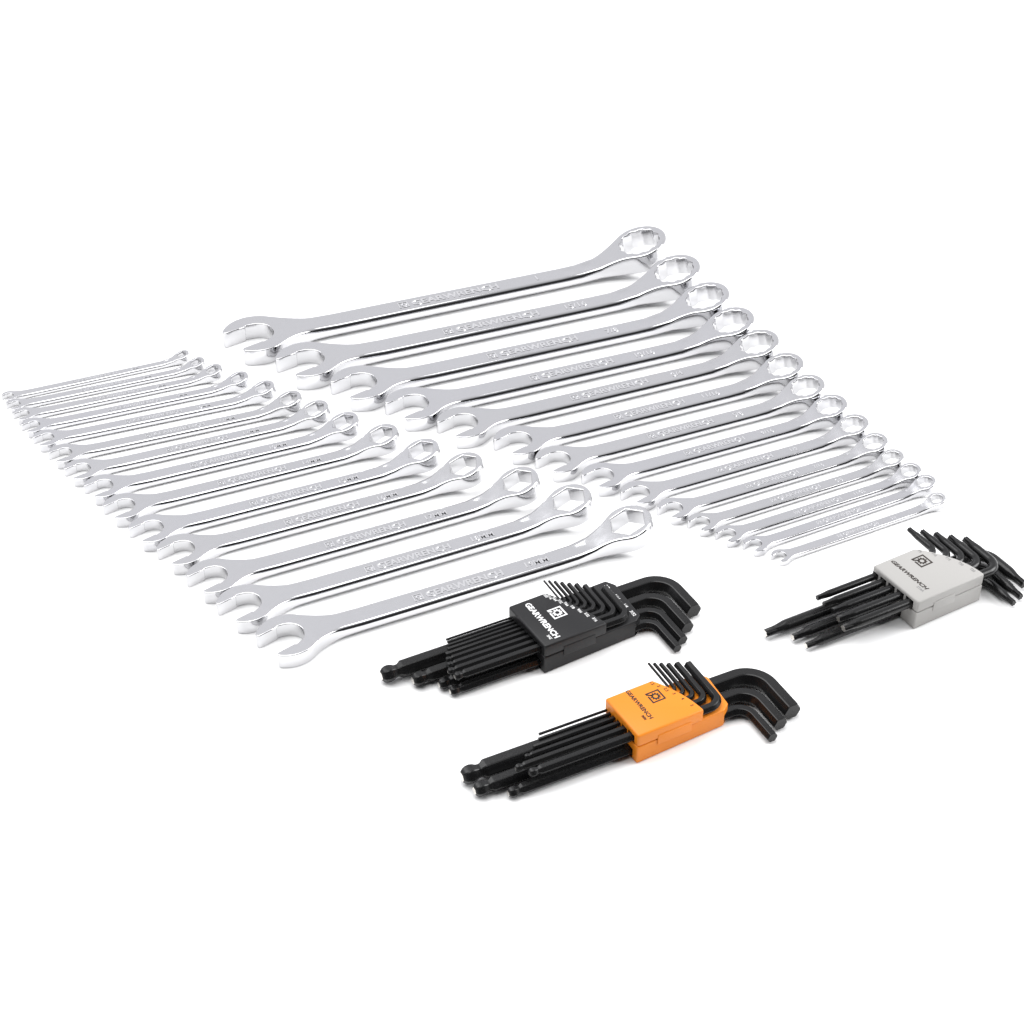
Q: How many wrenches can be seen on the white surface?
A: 28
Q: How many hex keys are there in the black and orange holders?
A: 22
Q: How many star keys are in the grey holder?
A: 8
